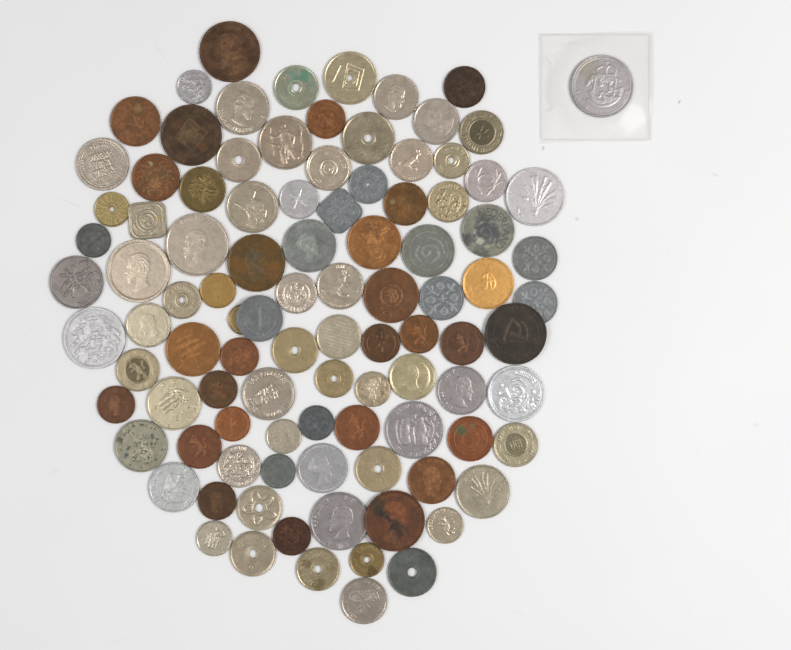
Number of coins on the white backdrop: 100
